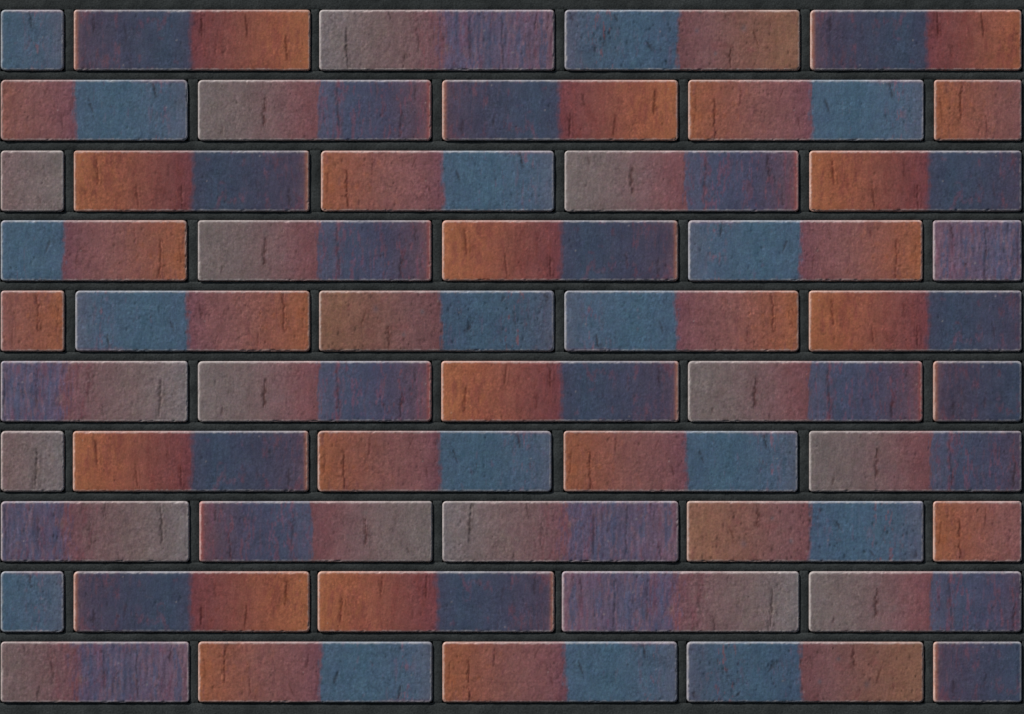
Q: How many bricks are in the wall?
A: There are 50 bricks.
